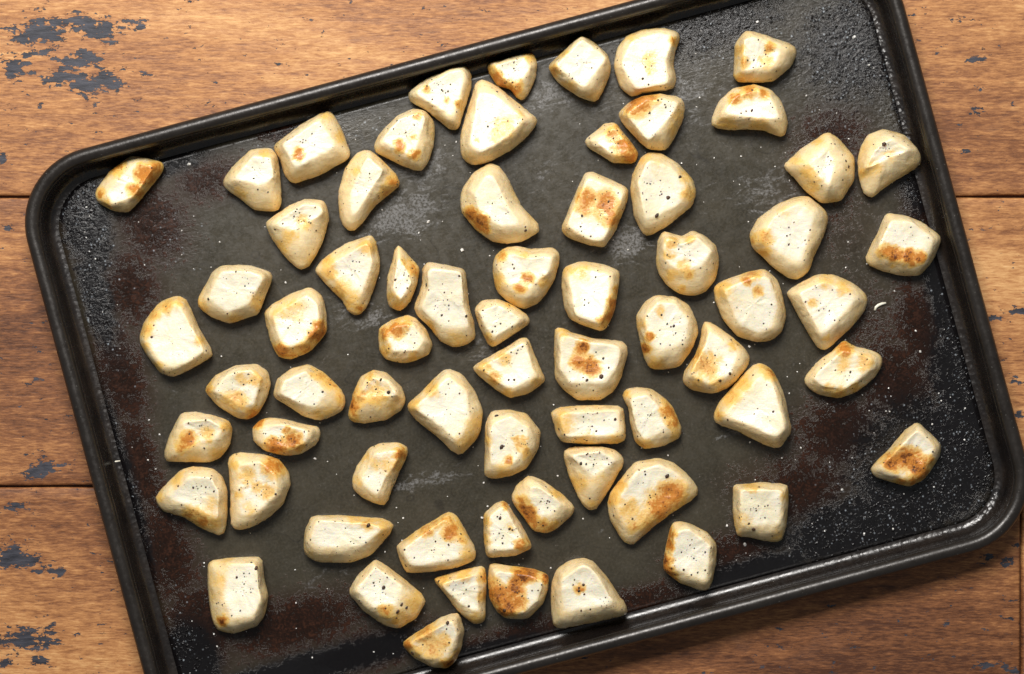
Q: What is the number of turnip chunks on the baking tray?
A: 68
